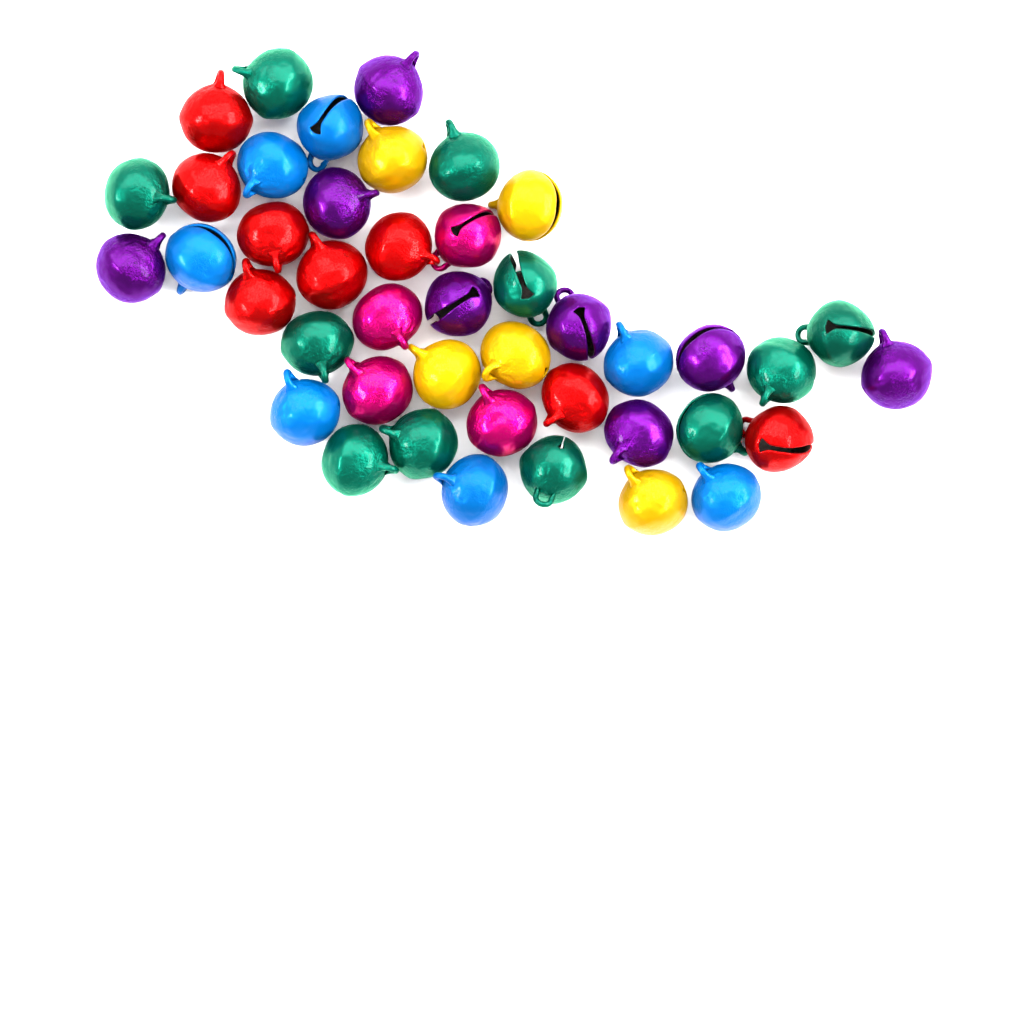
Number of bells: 43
